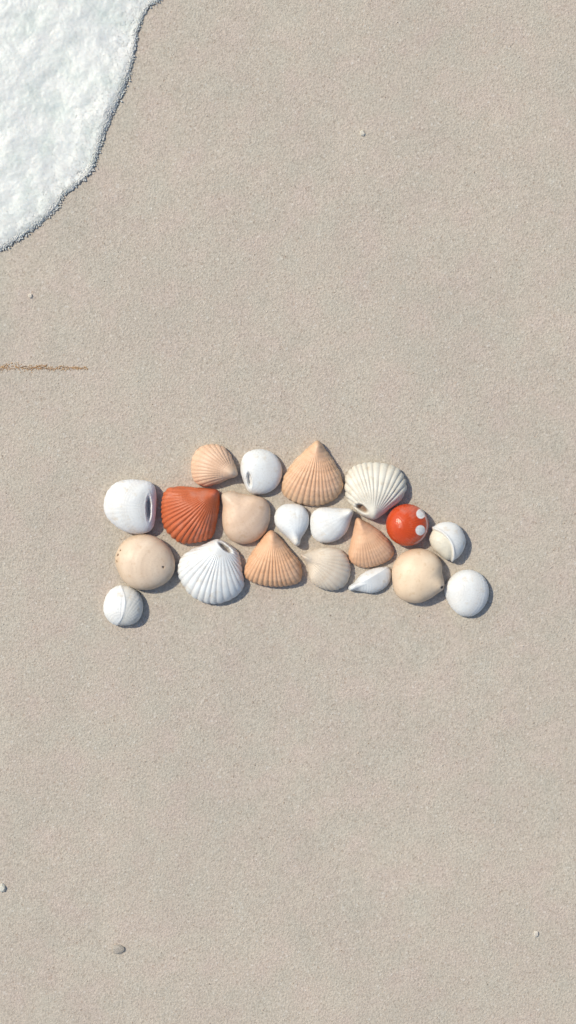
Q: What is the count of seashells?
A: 20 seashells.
